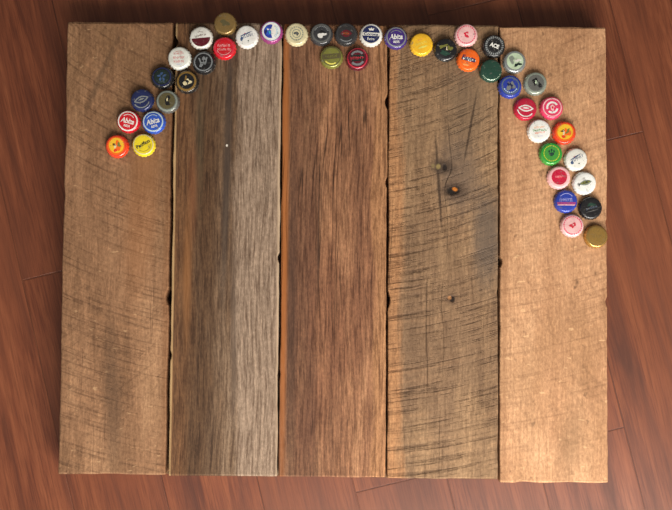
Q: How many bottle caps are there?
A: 43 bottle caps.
